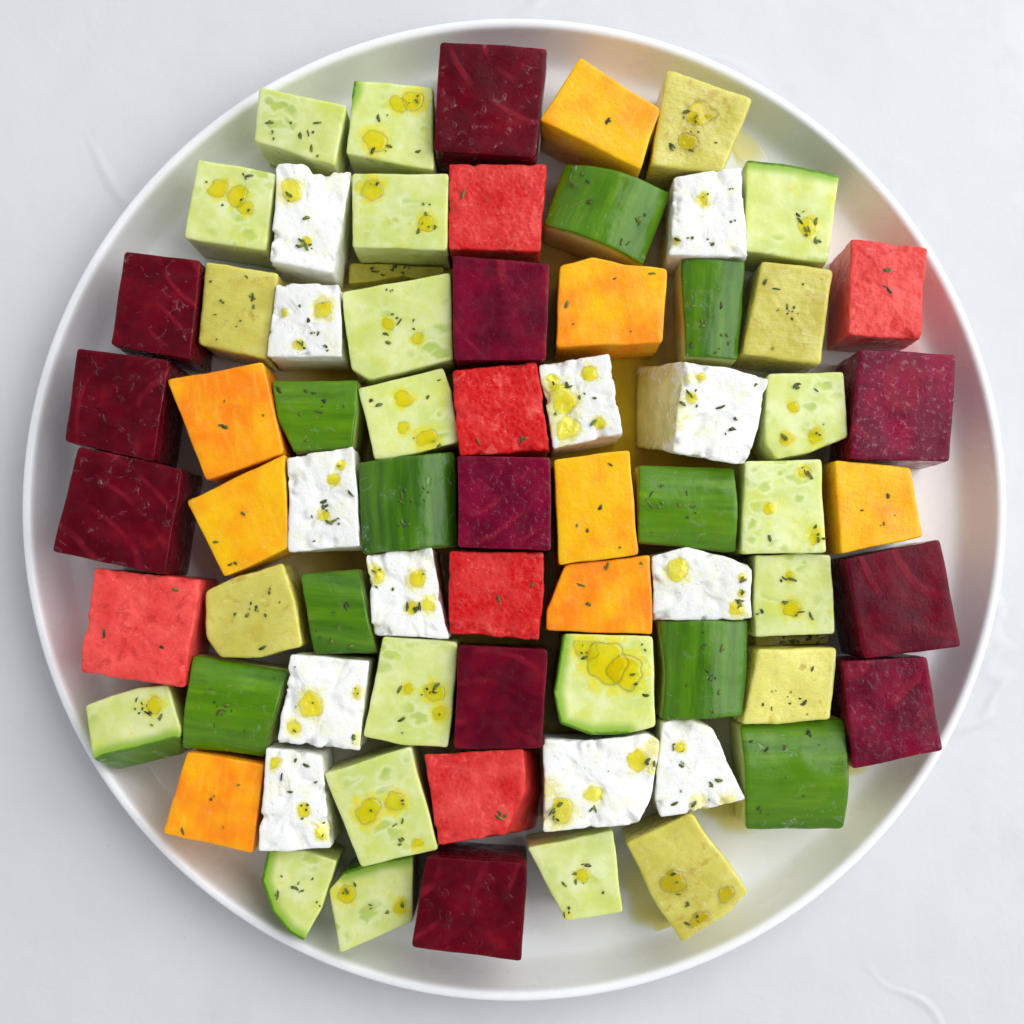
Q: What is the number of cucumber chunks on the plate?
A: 26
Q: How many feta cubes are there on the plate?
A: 12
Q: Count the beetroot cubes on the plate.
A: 11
